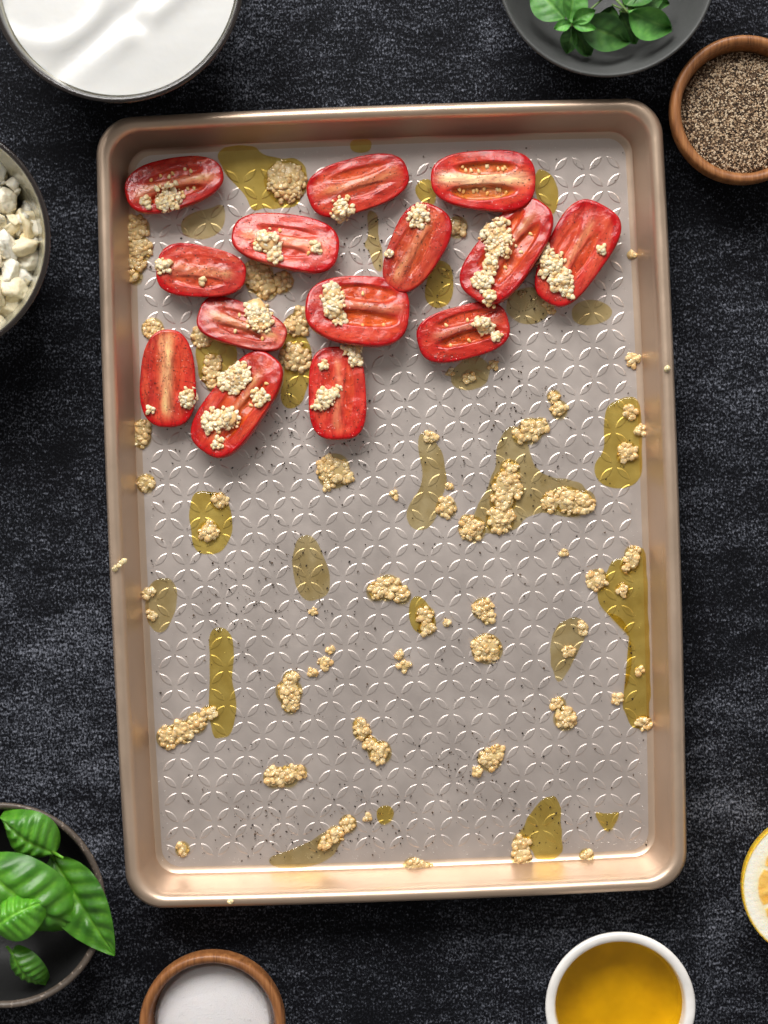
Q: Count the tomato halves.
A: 14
